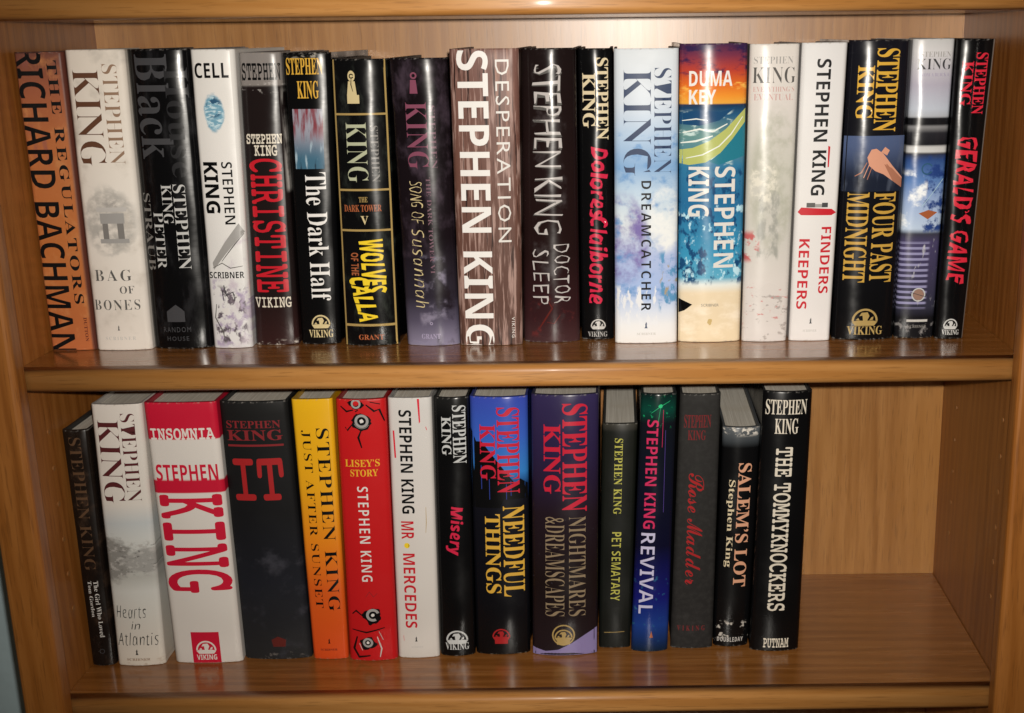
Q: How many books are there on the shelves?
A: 33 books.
